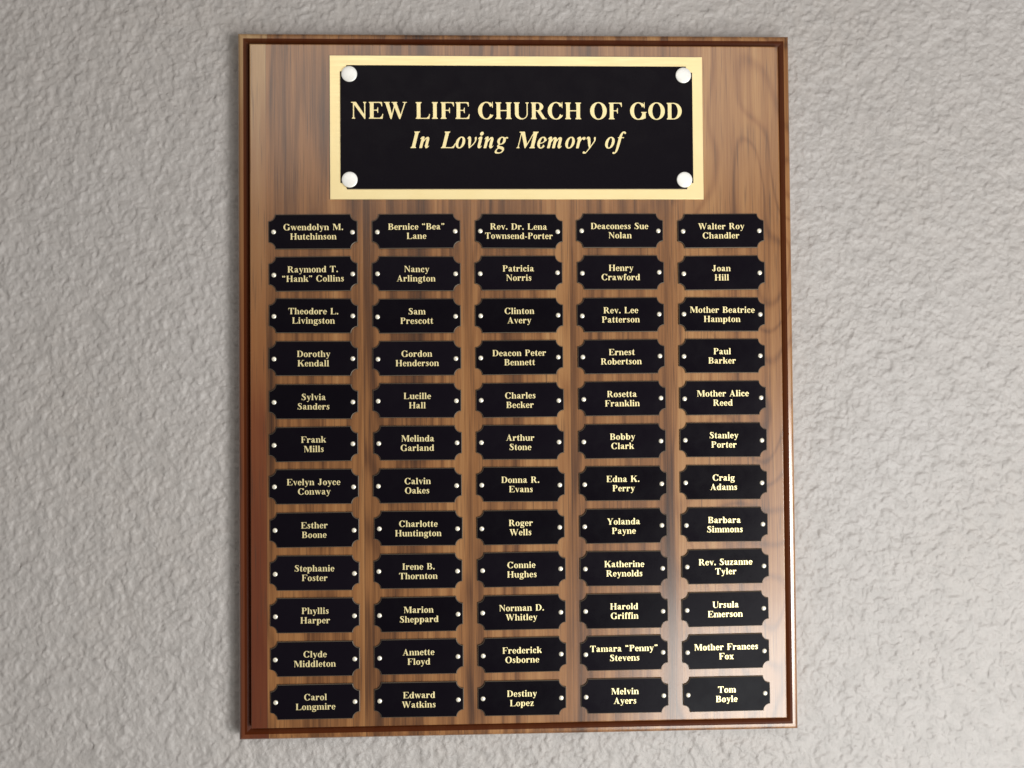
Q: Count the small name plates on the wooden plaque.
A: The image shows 60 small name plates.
